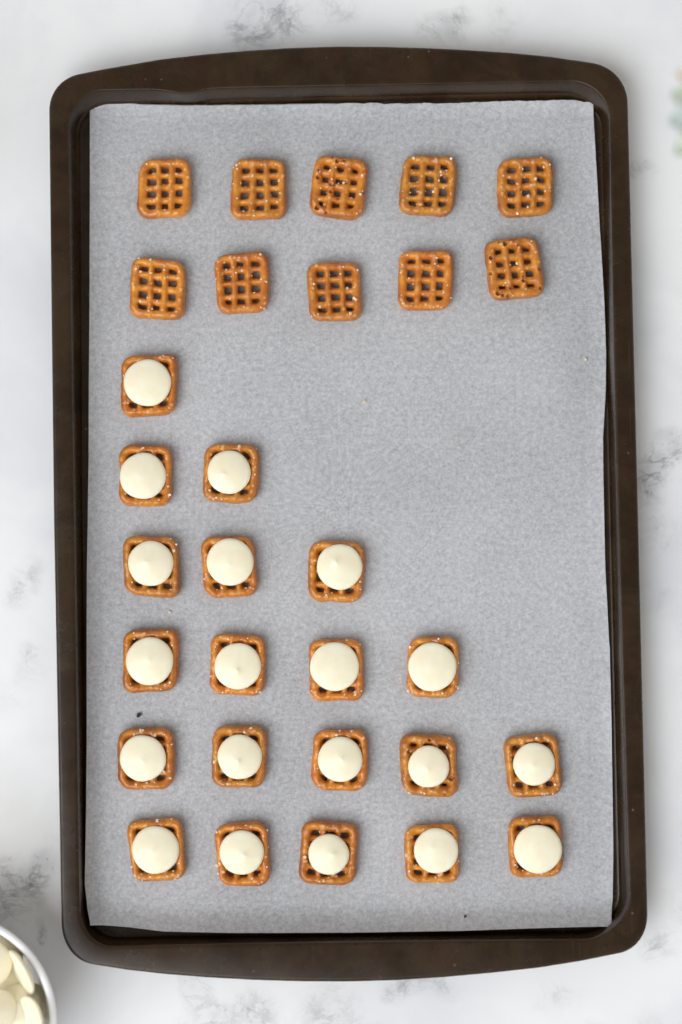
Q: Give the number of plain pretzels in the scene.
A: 10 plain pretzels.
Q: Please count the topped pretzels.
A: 20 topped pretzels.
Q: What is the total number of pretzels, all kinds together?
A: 30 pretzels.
